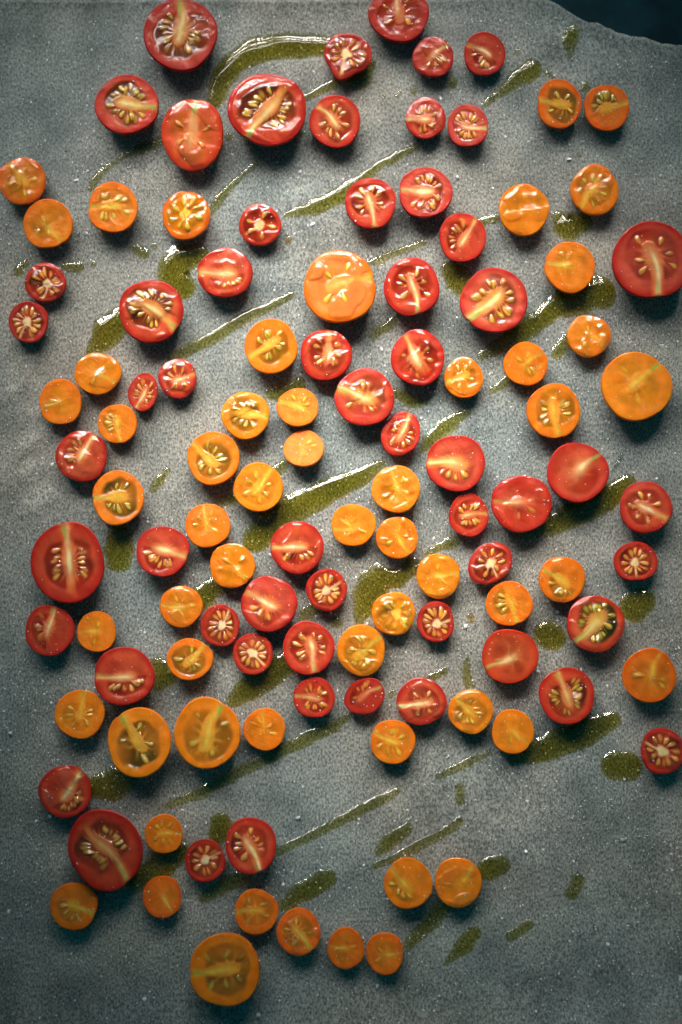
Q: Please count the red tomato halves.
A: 58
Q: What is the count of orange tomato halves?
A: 56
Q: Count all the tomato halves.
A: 114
